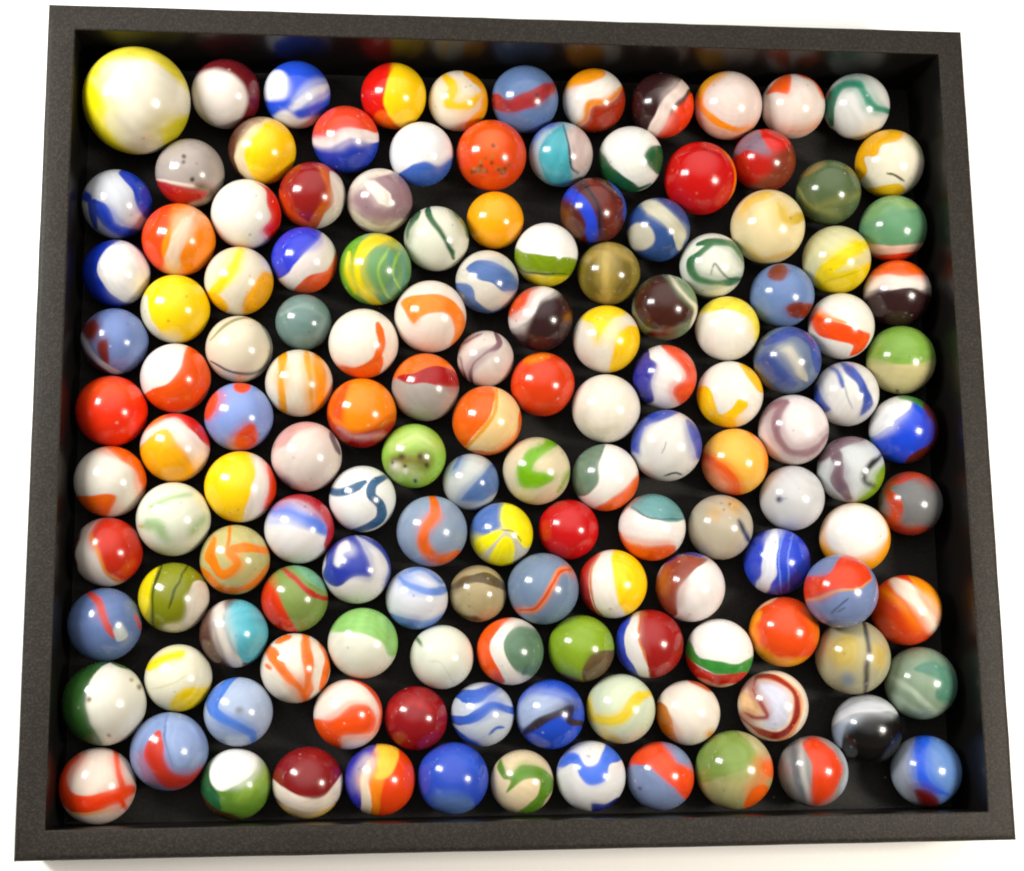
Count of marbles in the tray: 142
